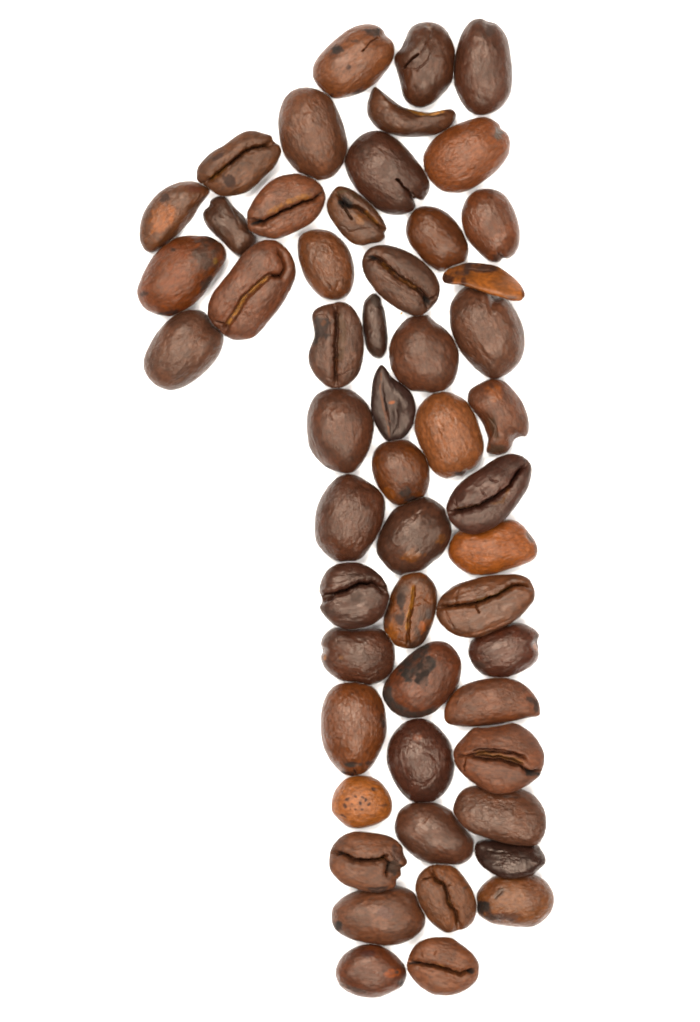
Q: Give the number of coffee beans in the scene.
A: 53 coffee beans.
